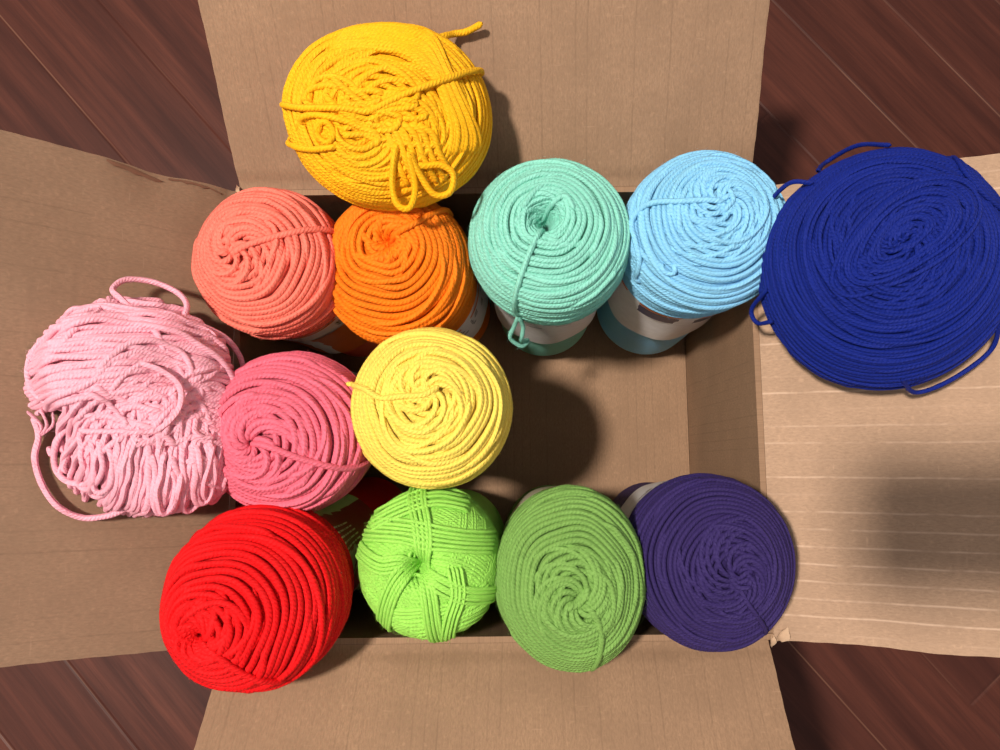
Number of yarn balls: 13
